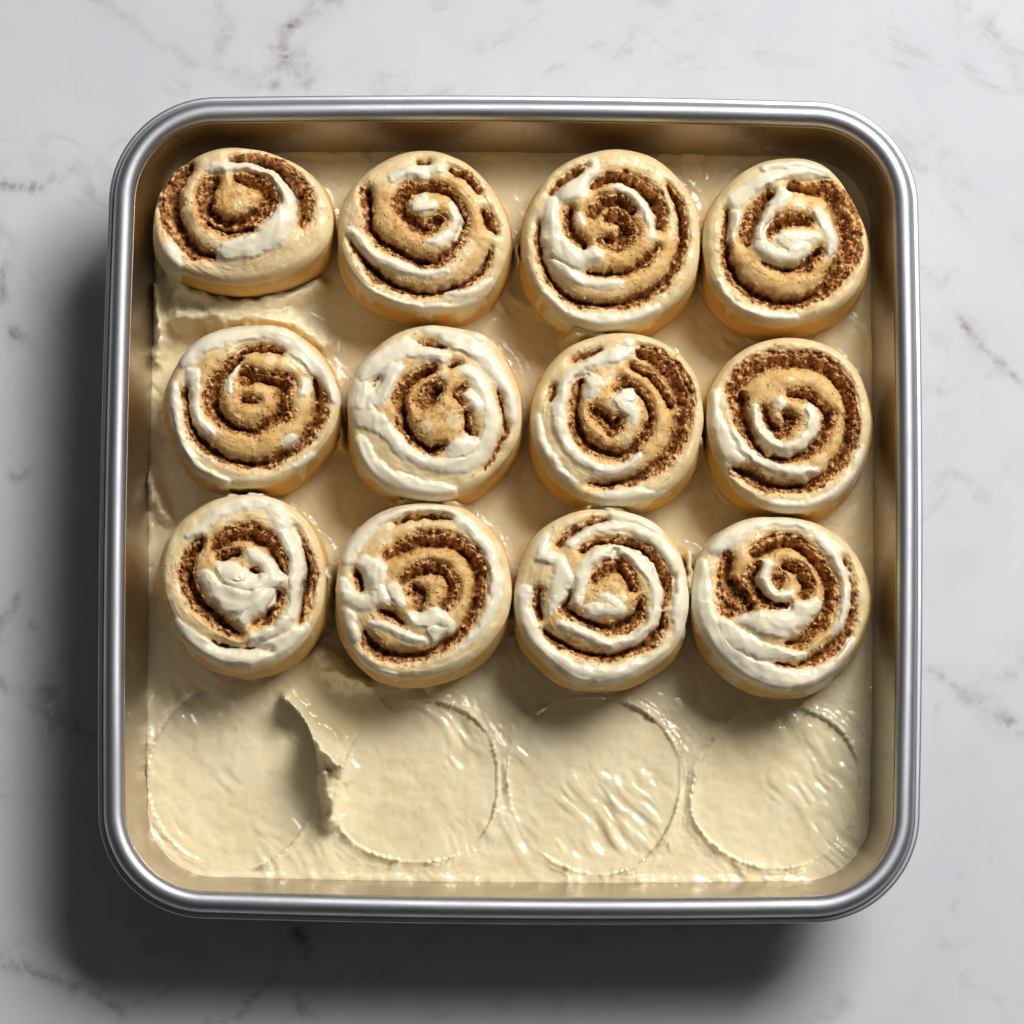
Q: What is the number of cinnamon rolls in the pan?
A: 12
